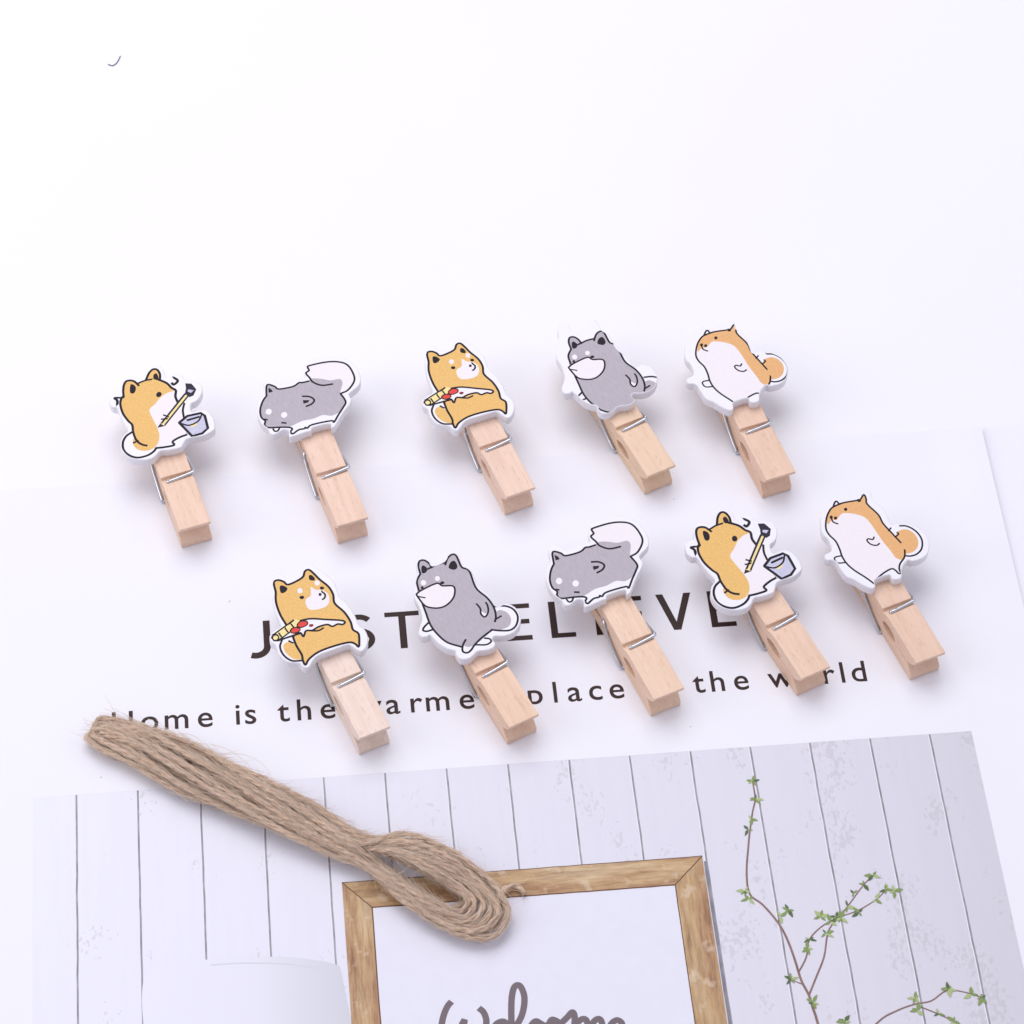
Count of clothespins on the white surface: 10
